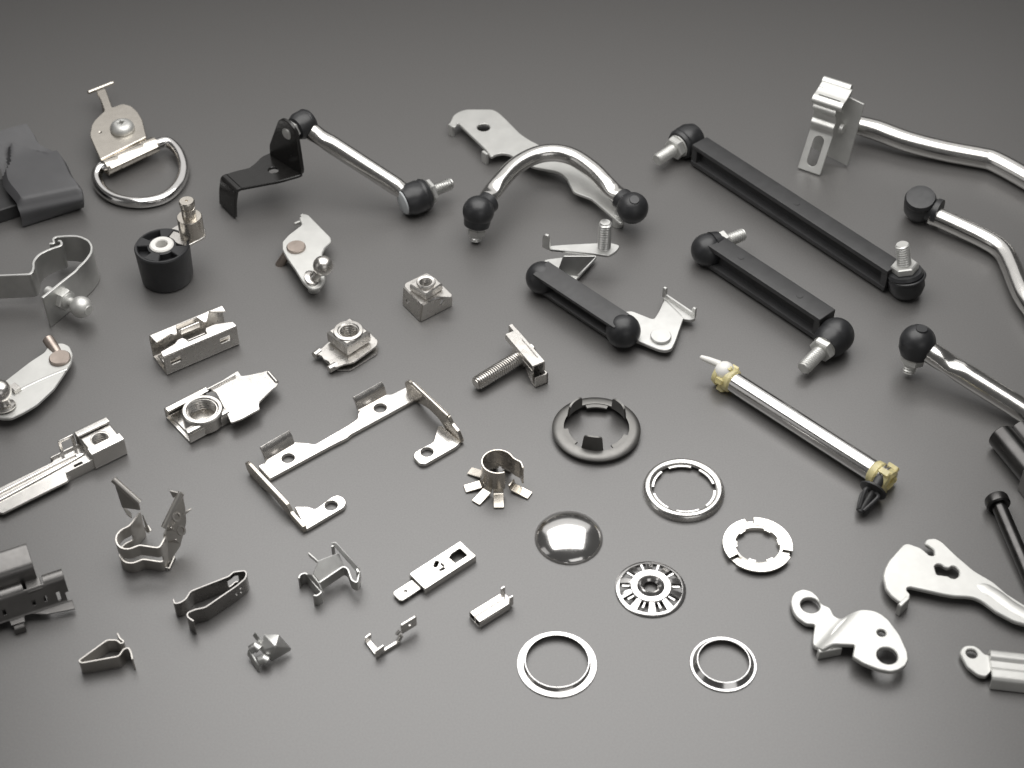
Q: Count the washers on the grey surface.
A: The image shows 6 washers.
